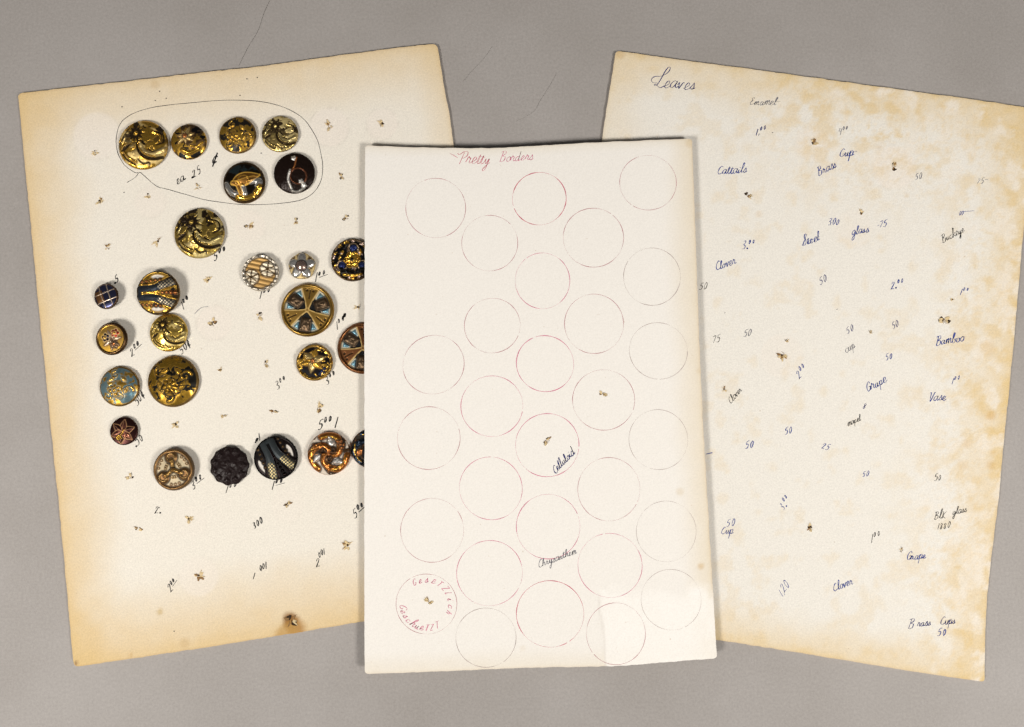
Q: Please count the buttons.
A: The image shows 25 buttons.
